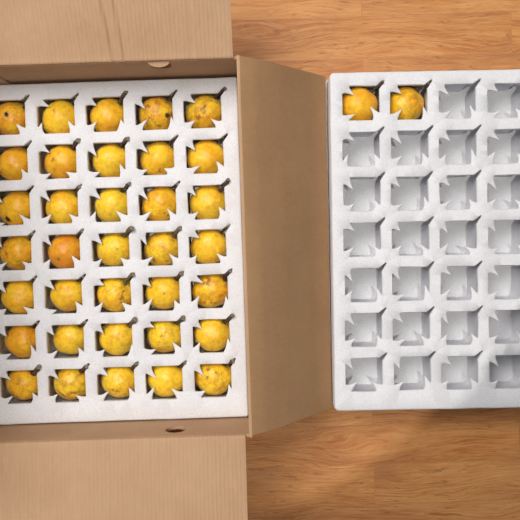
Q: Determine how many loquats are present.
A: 37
